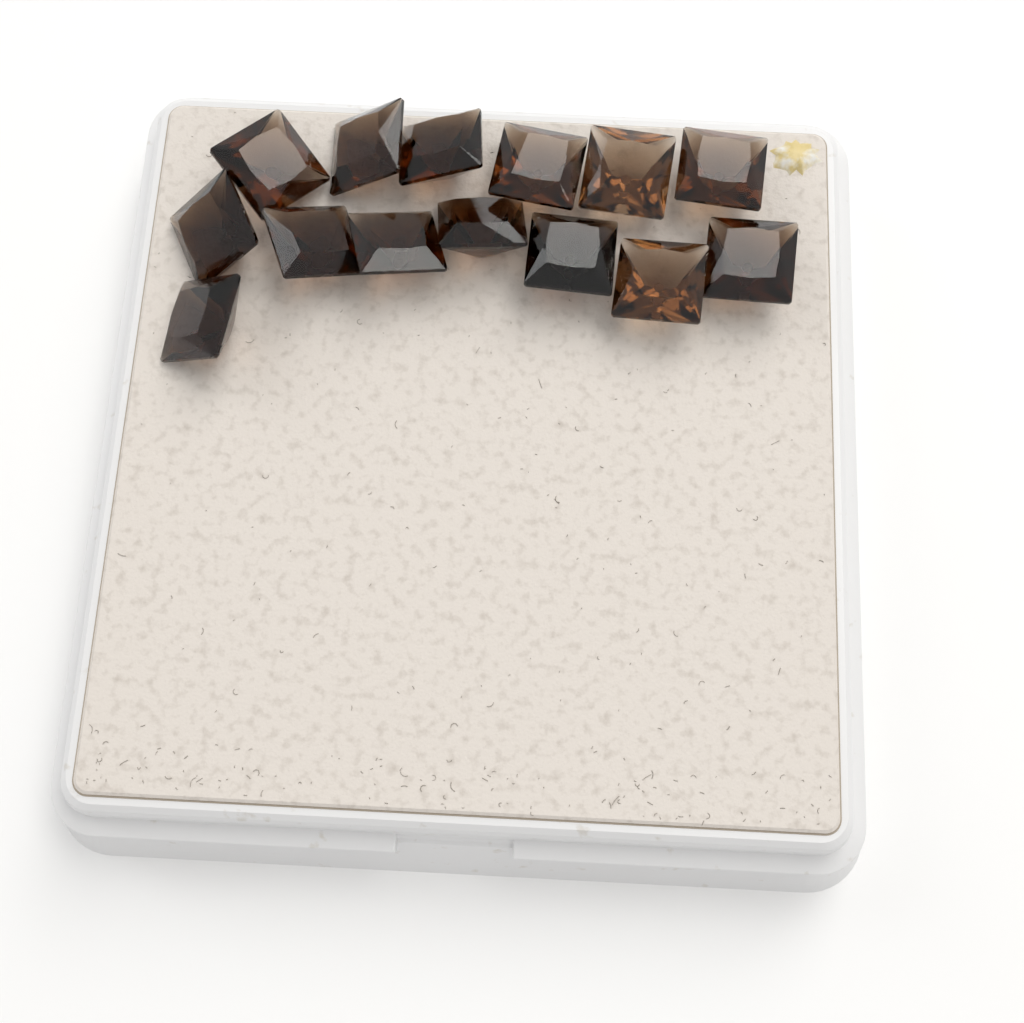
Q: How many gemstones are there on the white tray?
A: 14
